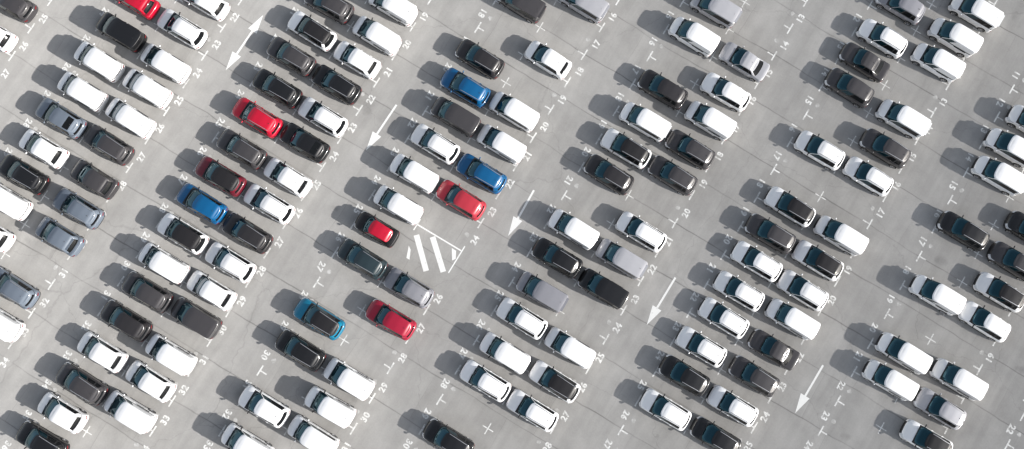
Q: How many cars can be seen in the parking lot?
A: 142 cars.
